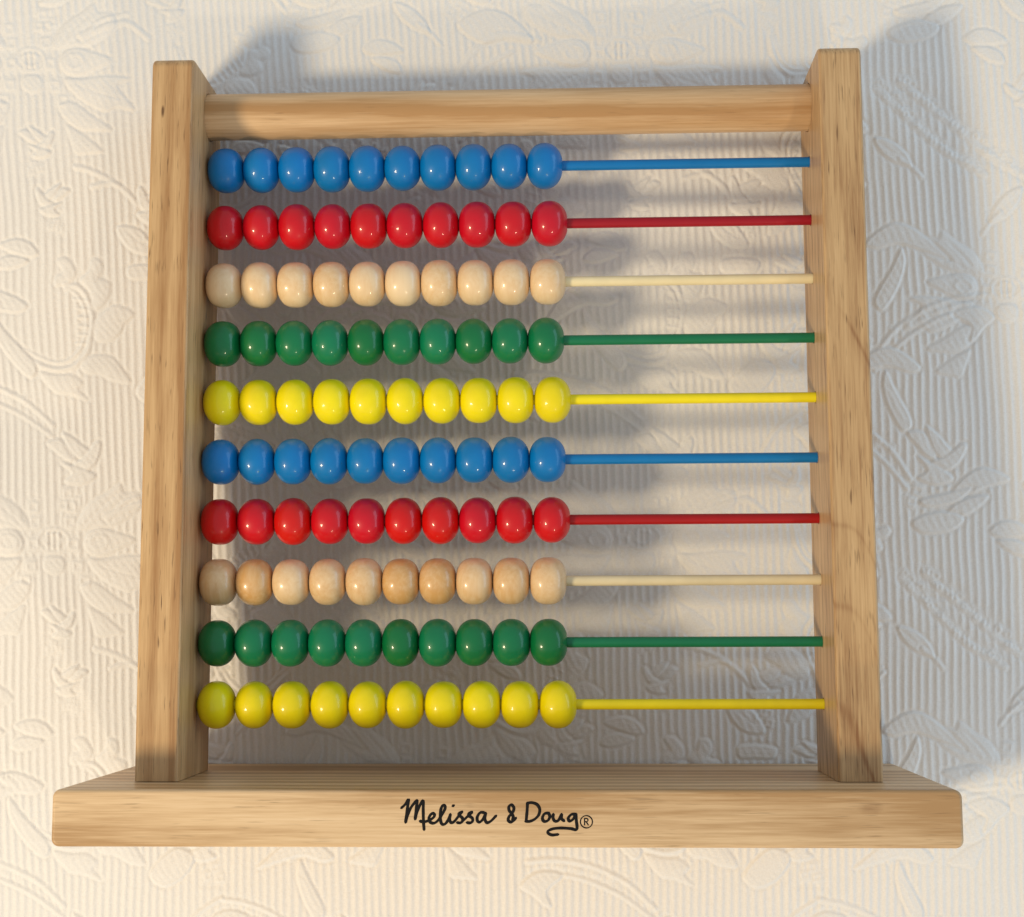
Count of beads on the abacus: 100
